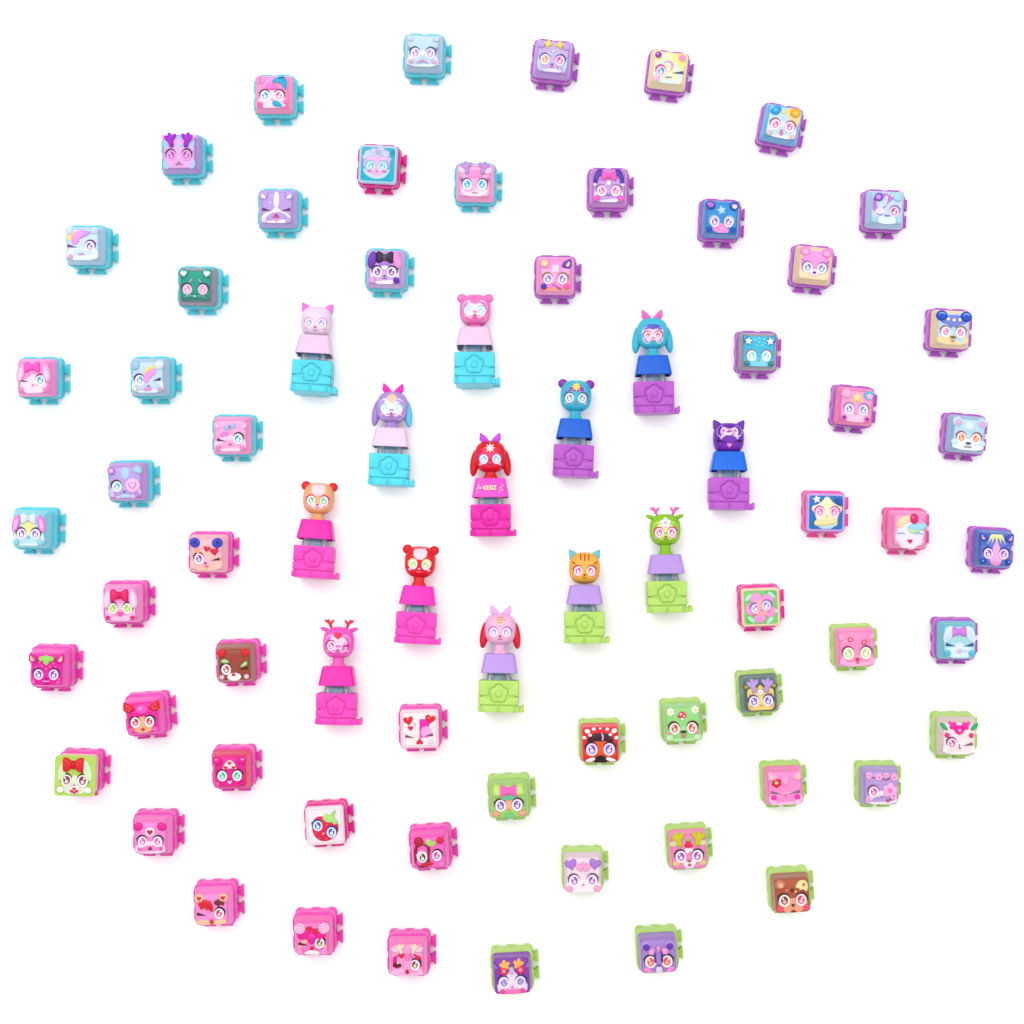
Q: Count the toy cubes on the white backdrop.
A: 58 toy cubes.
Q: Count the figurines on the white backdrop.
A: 13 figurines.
